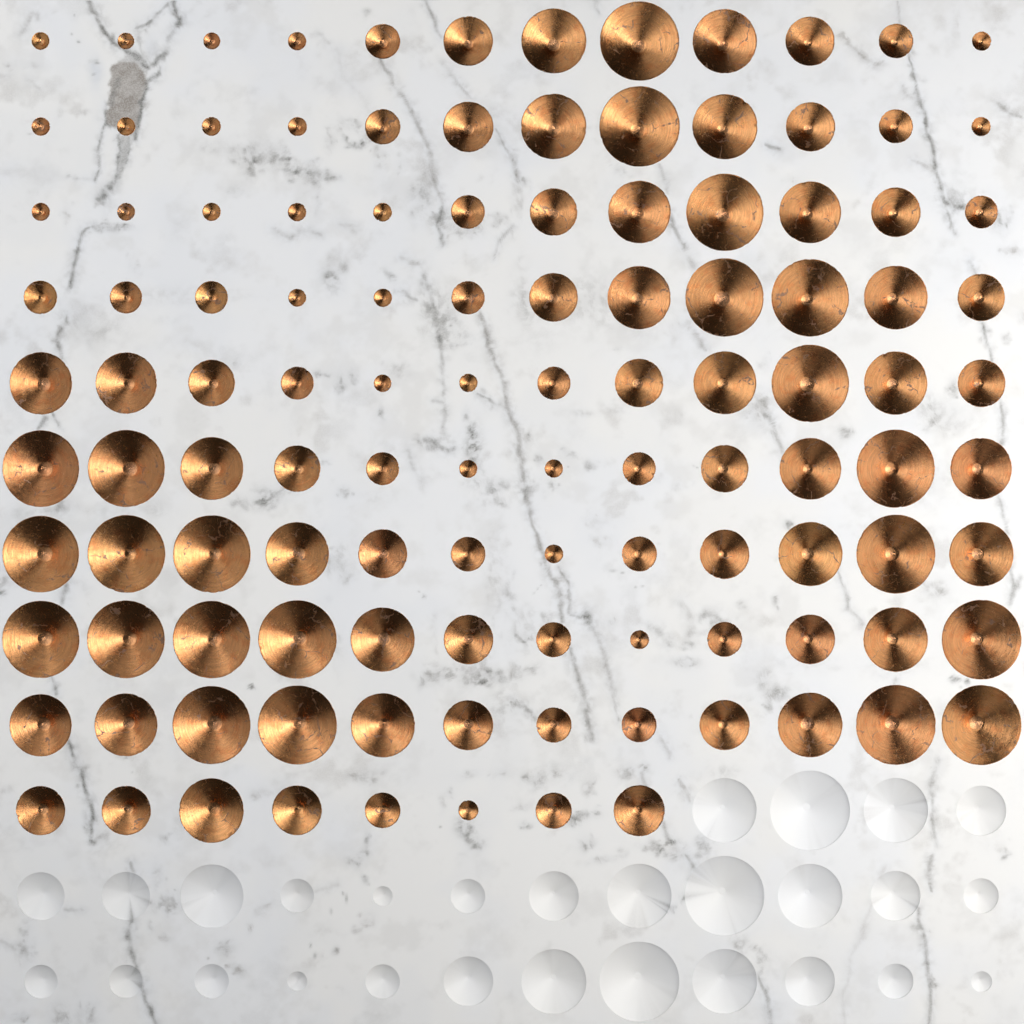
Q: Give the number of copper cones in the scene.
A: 116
